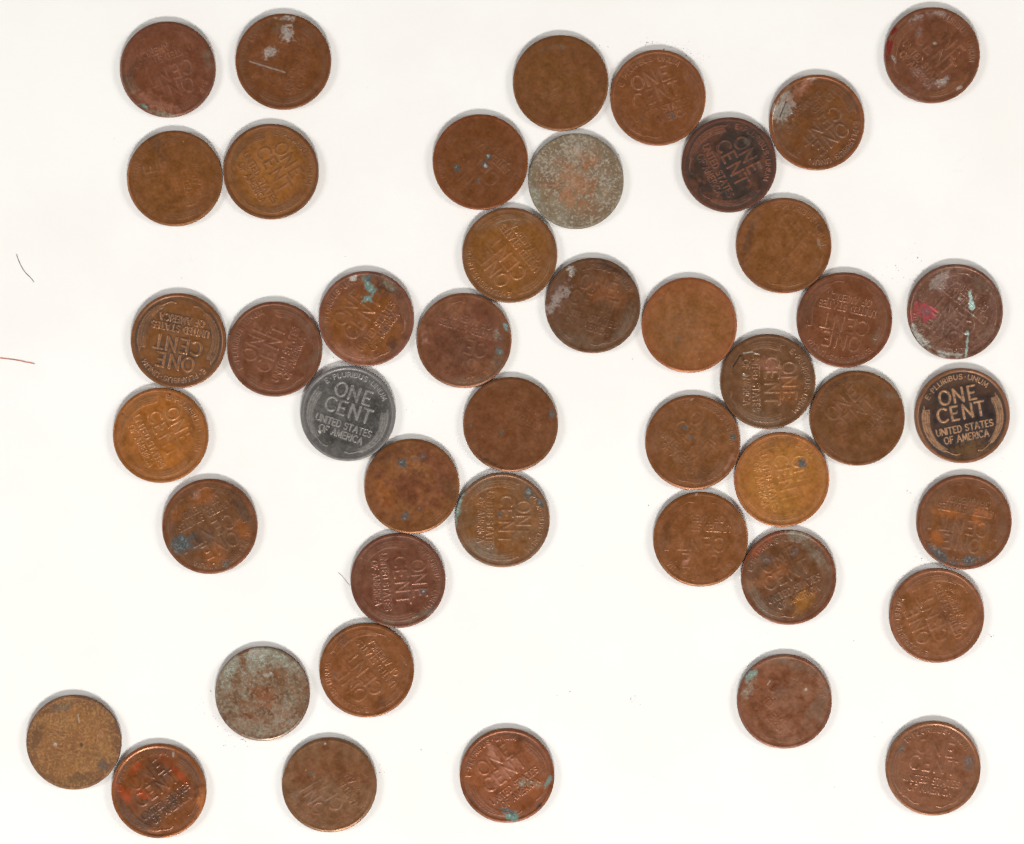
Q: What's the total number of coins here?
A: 45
